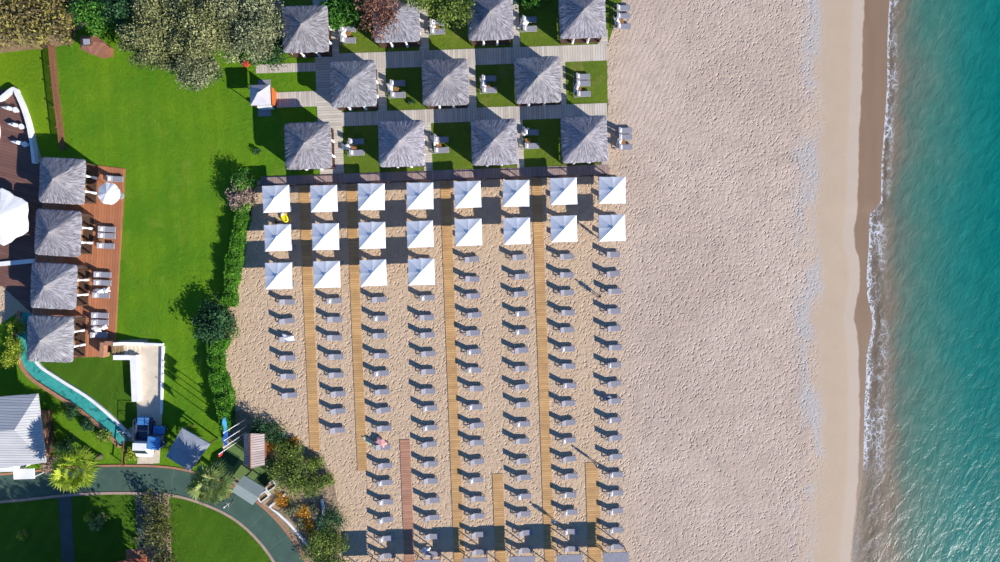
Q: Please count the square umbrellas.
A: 20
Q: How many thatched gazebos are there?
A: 15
